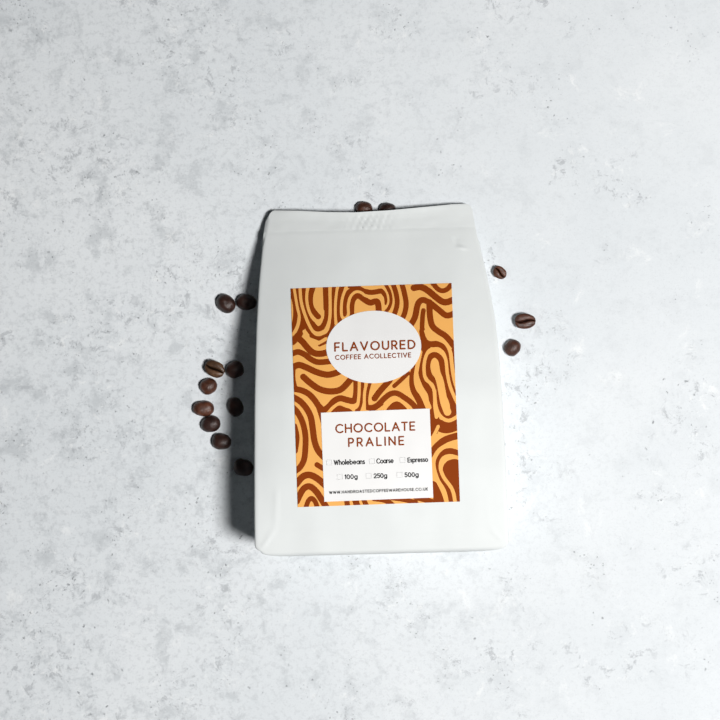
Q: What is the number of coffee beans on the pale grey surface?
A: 15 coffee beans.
